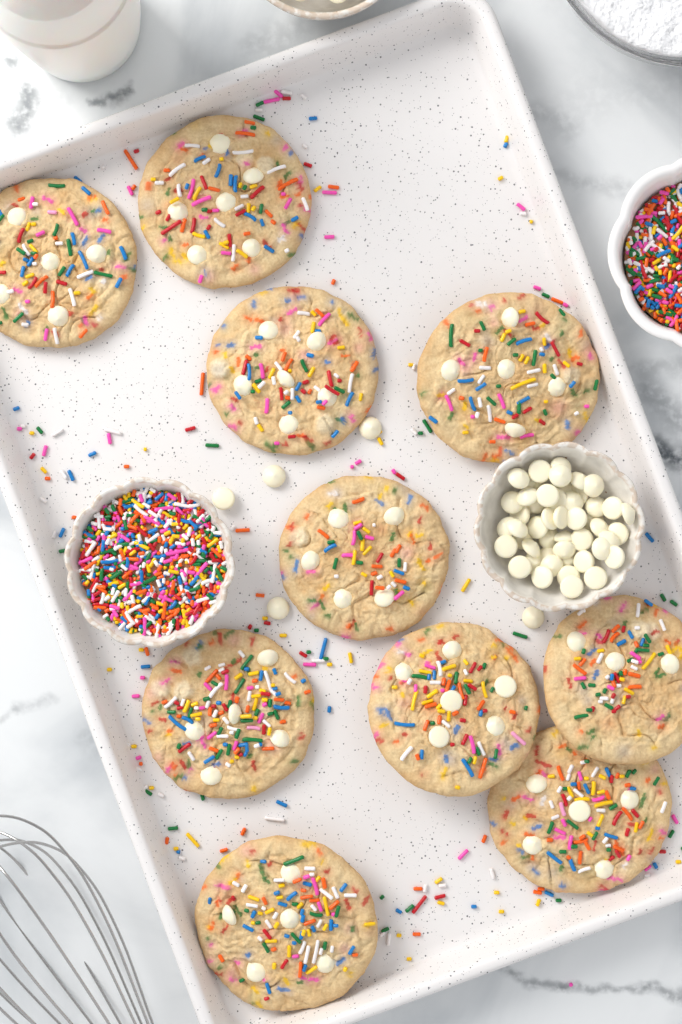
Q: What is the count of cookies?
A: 10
